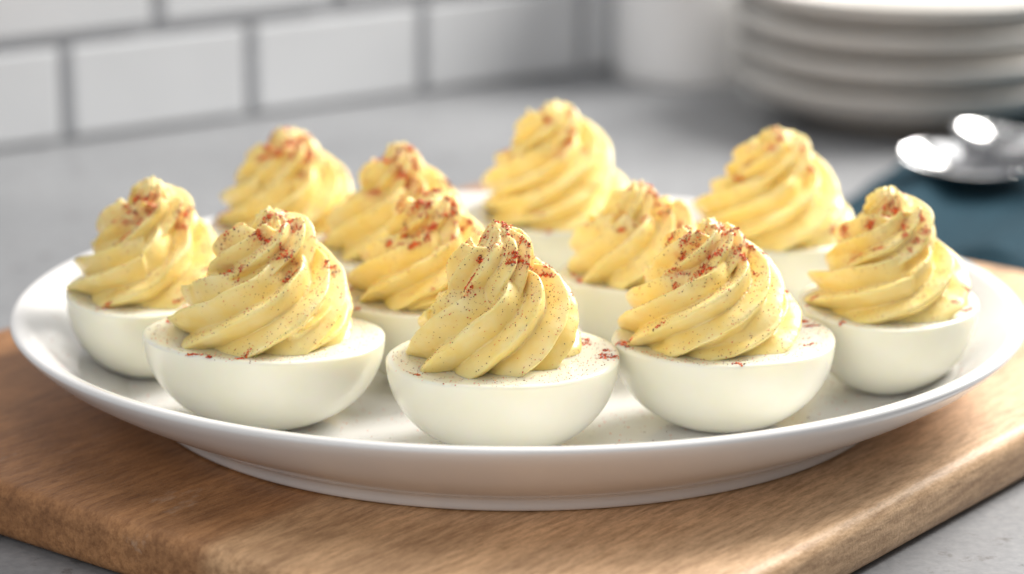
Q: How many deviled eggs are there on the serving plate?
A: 11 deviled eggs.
